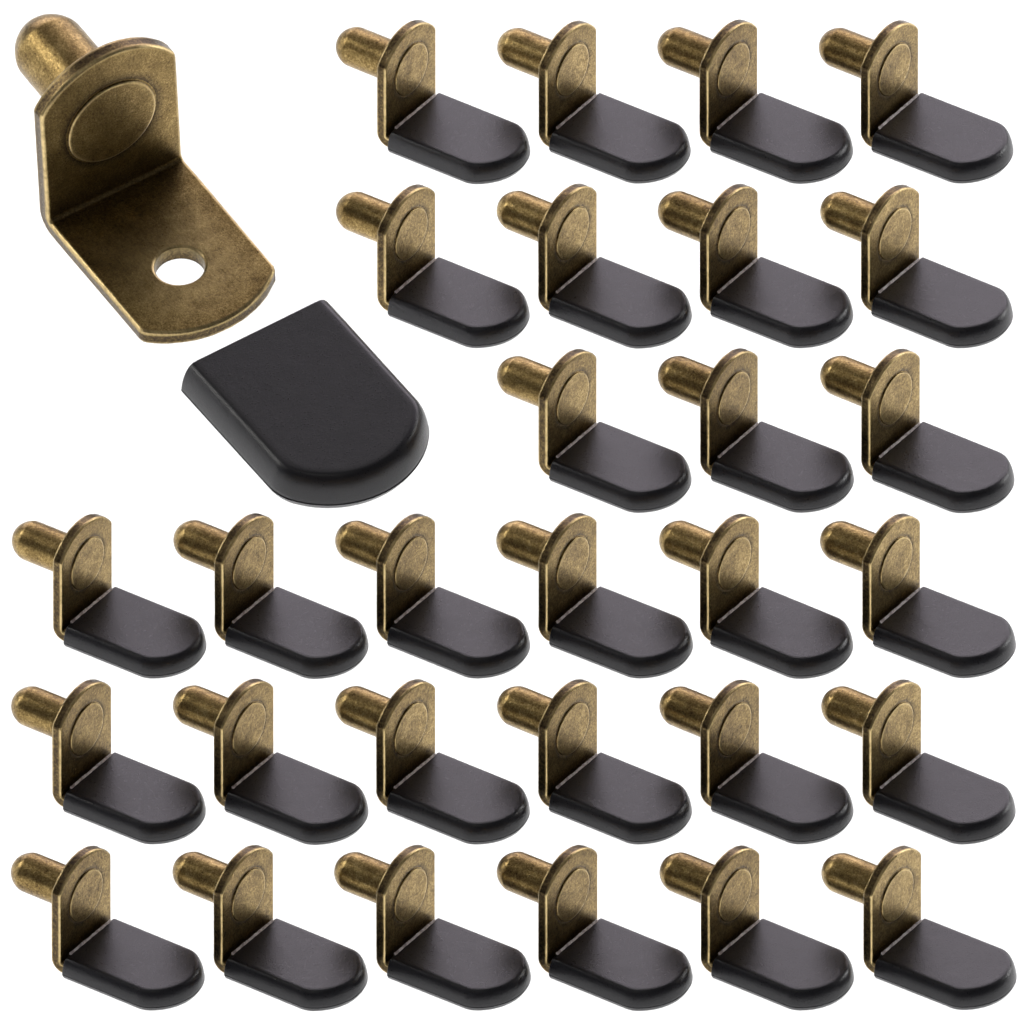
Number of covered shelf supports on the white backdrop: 29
